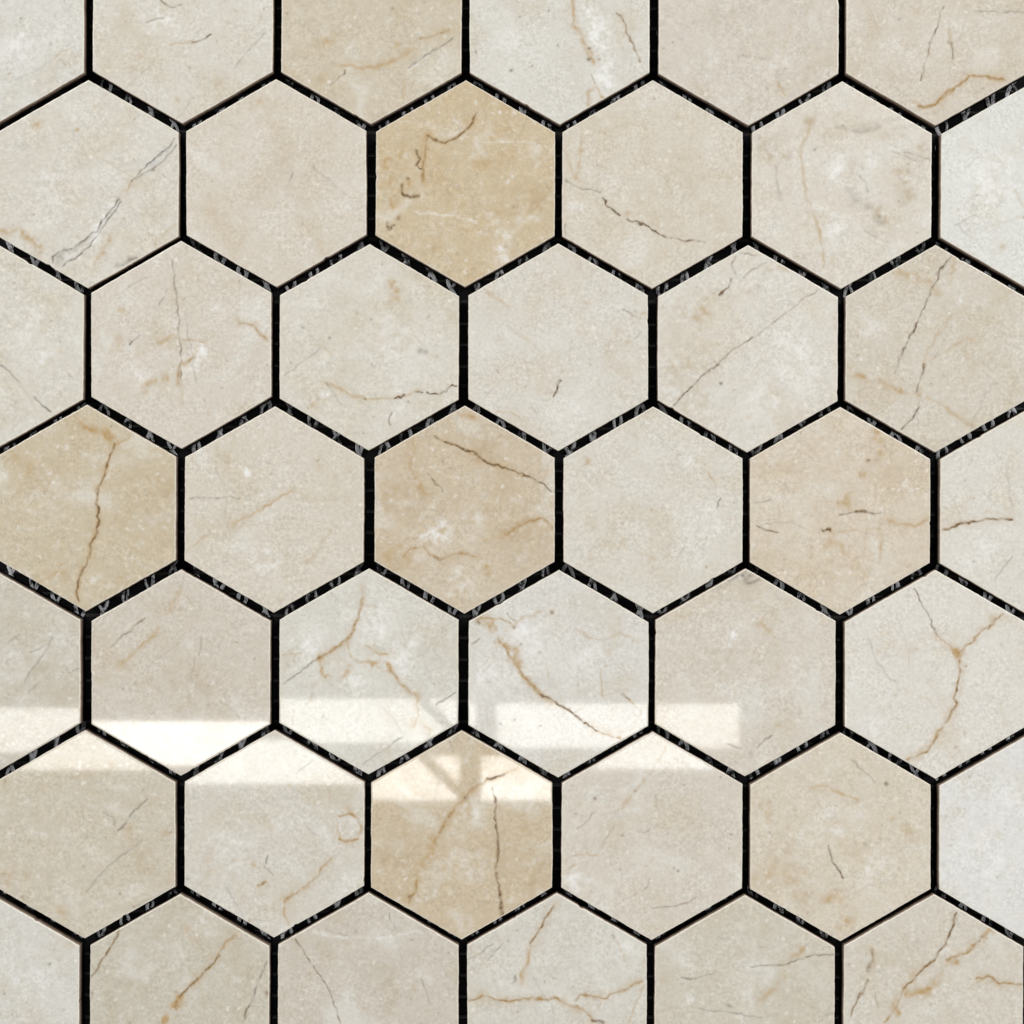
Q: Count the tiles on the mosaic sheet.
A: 42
